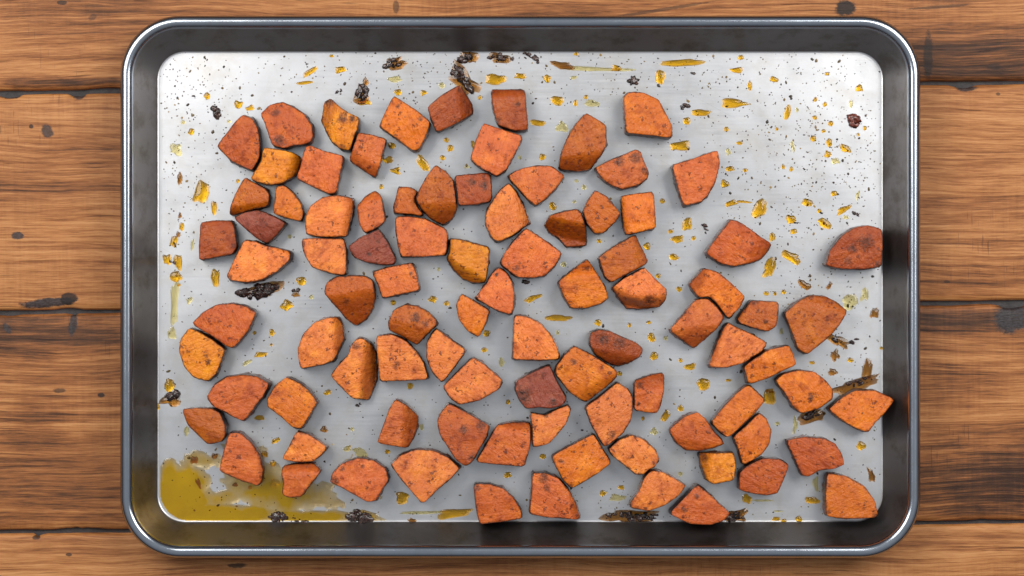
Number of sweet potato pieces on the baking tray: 90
